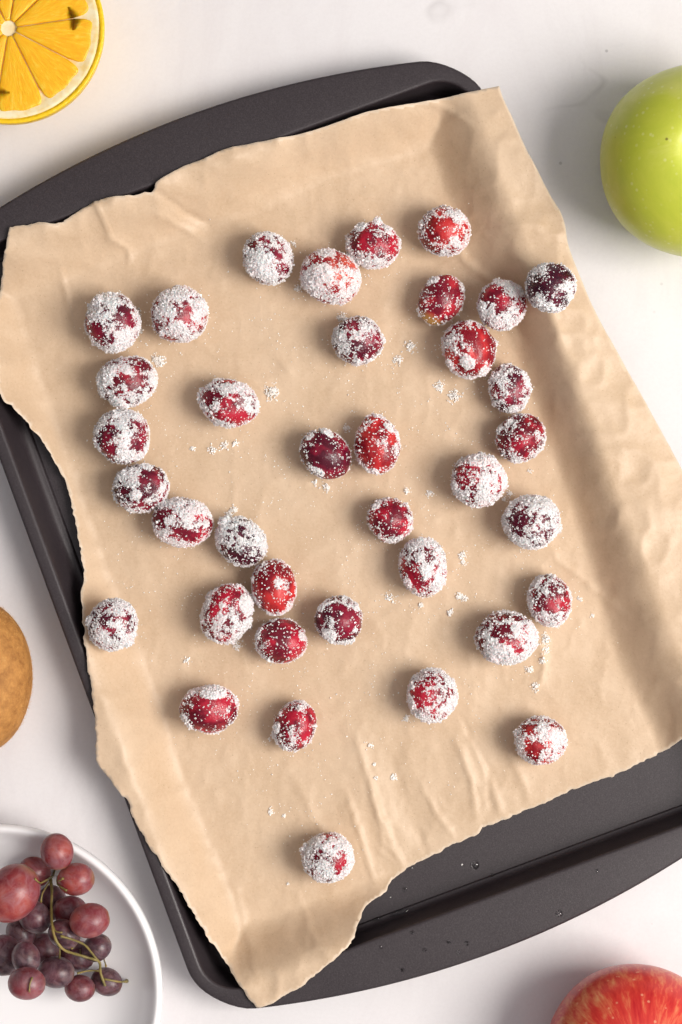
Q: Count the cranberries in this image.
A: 37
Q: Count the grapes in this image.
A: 19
